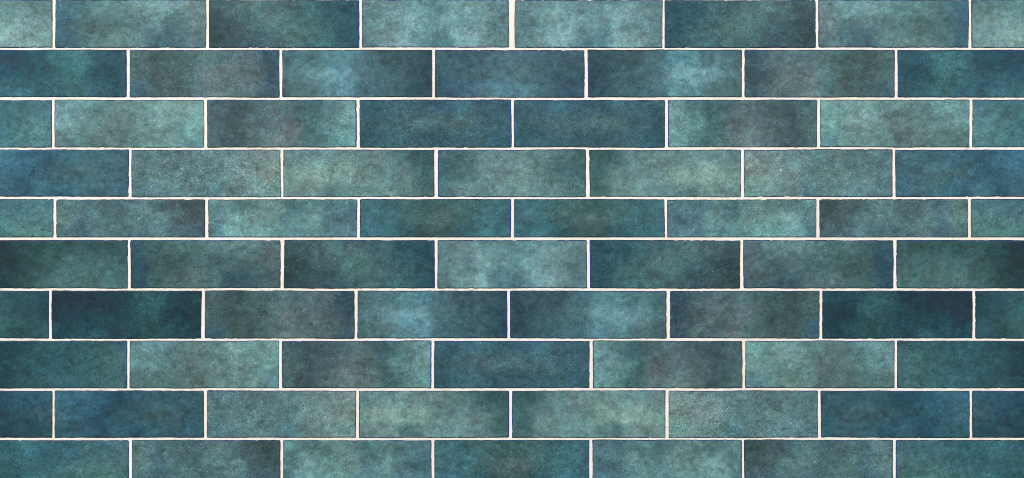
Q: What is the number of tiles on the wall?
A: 75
